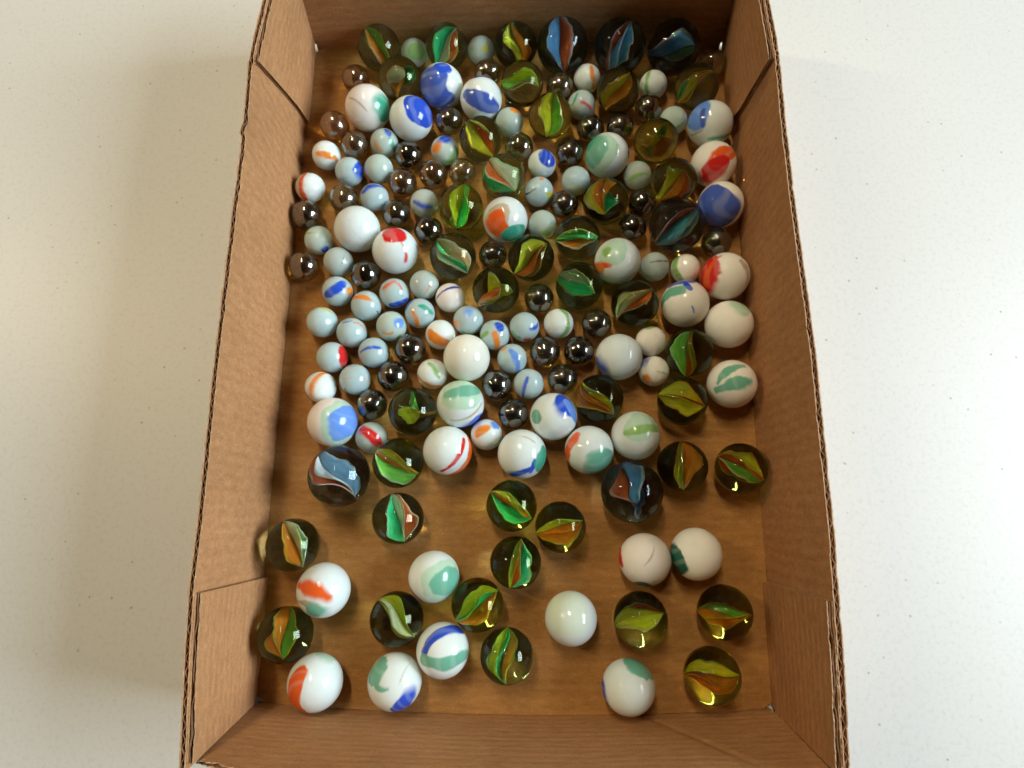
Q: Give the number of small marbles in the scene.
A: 86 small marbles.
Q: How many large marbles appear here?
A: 79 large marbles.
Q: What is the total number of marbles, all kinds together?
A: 165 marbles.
